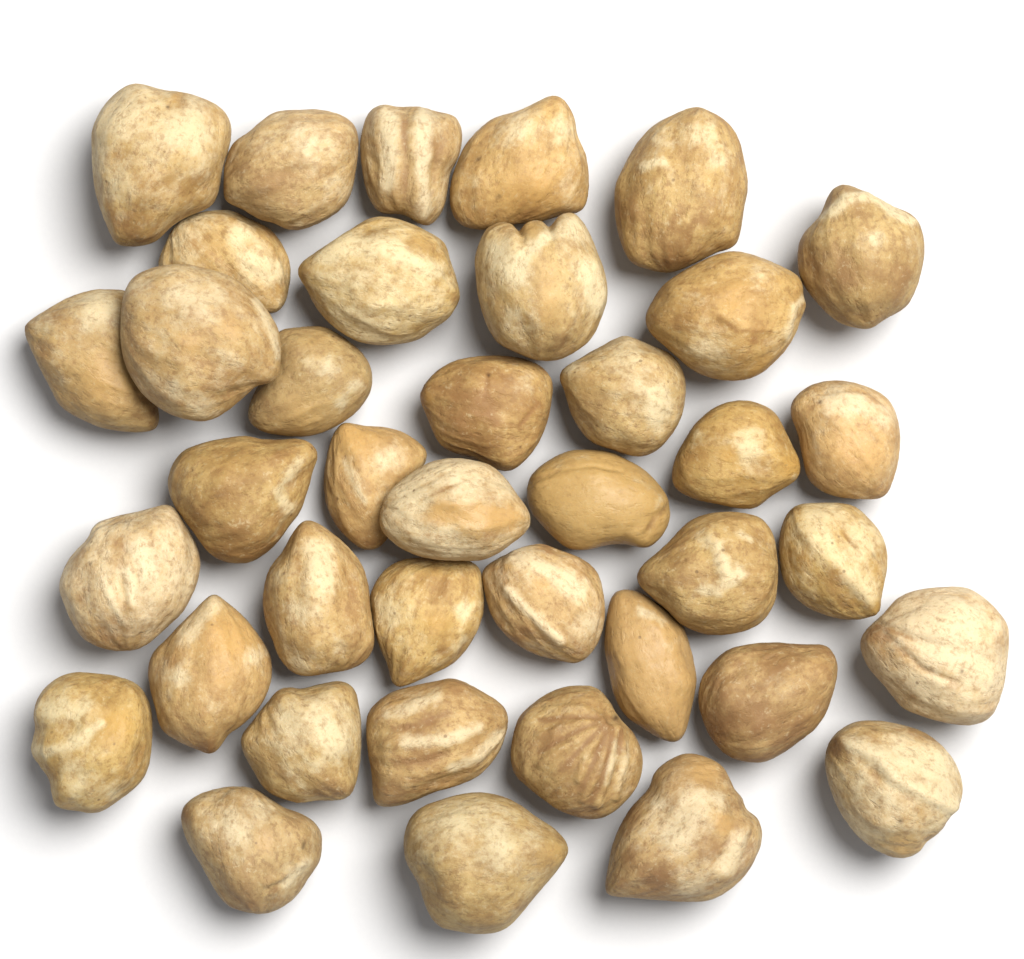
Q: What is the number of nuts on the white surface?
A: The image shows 39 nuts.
